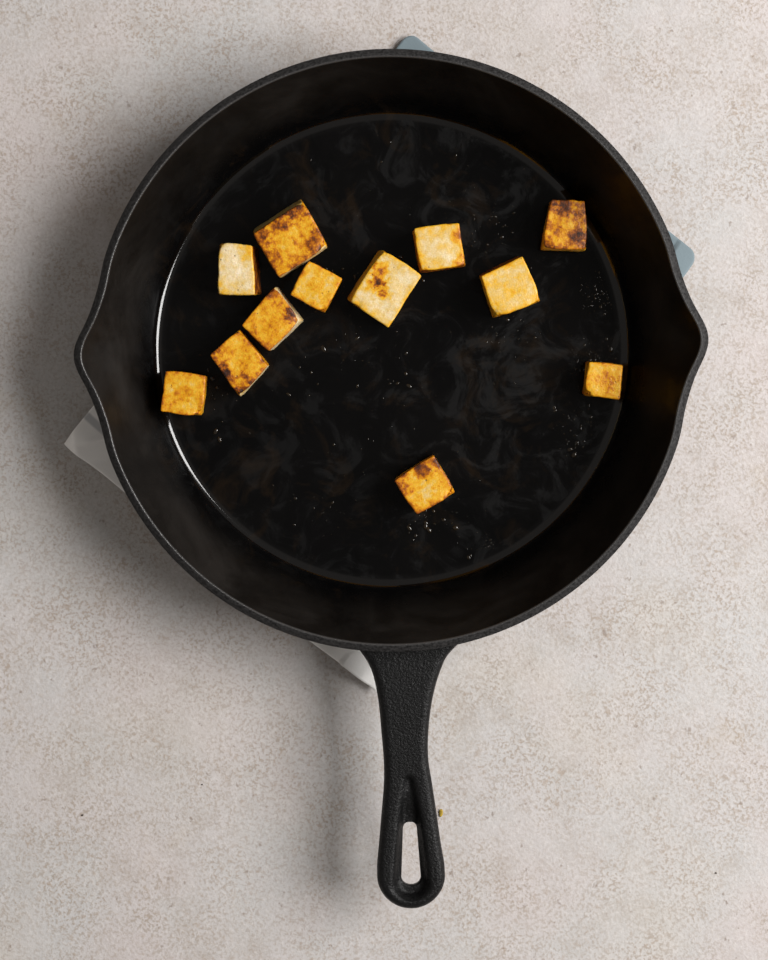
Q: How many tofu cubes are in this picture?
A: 12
